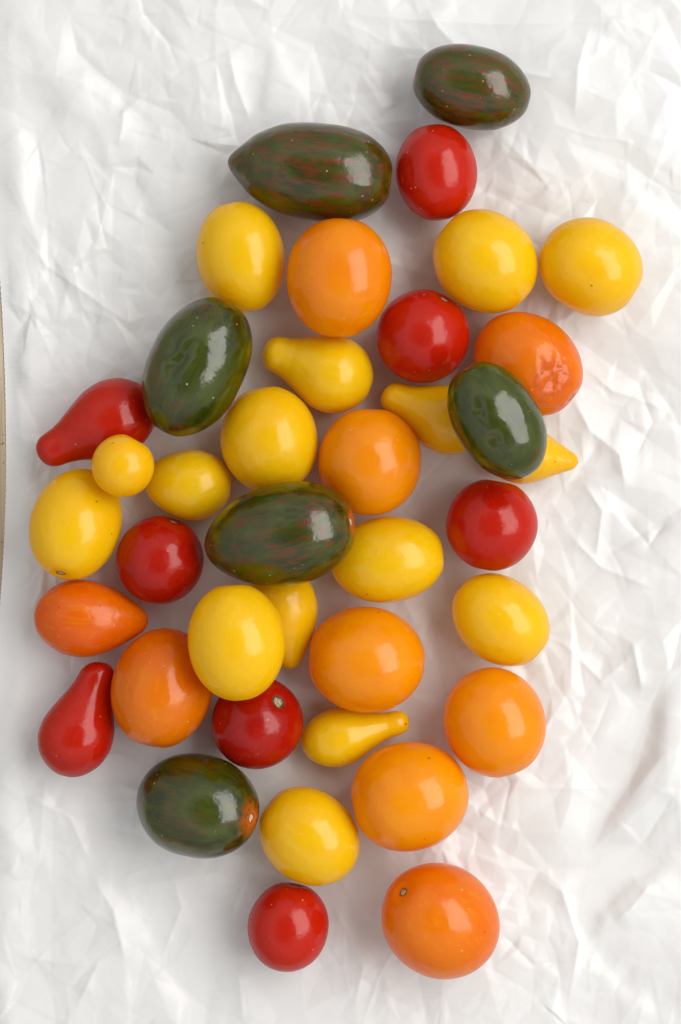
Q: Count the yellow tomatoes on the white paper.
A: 16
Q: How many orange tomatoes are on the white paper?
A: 9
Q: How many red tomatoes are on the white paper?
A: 8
